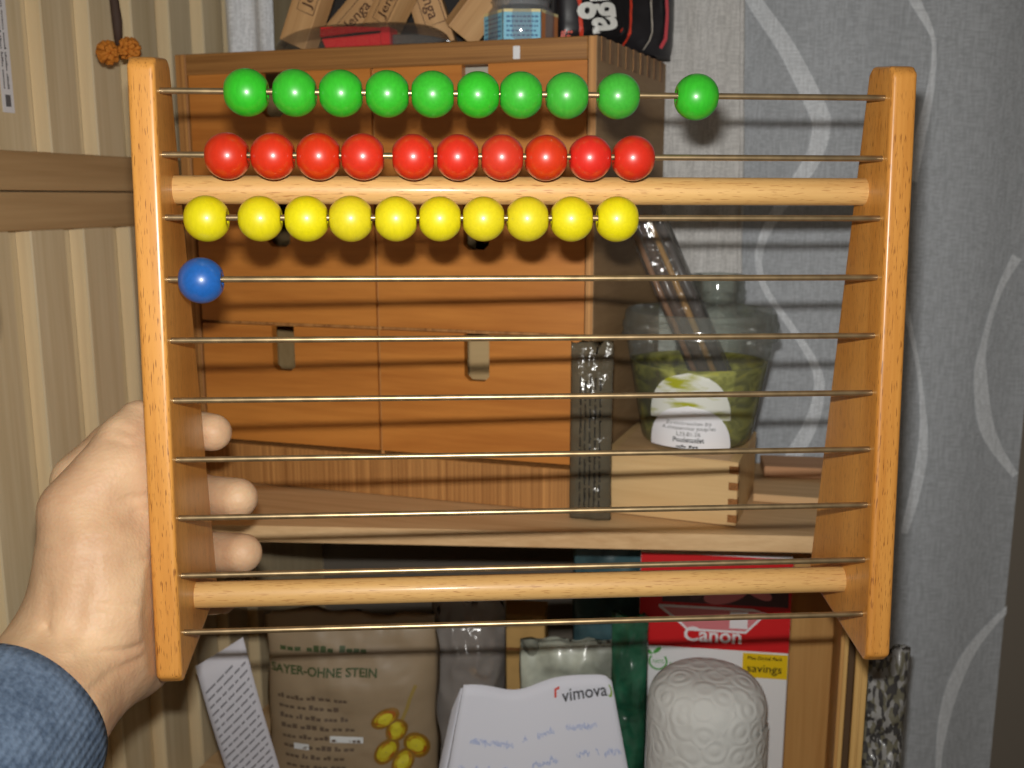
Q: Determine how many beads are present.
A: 31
